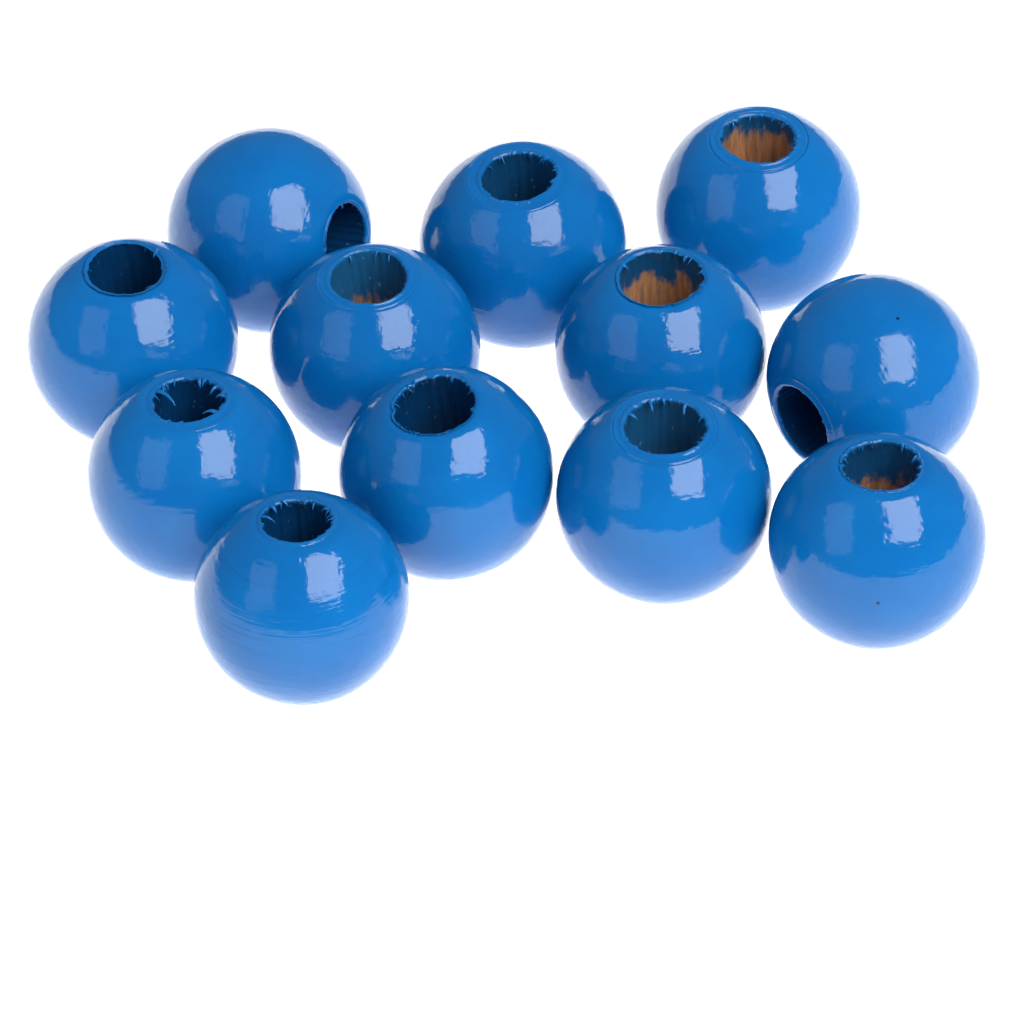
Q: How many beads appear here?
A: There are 12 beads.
